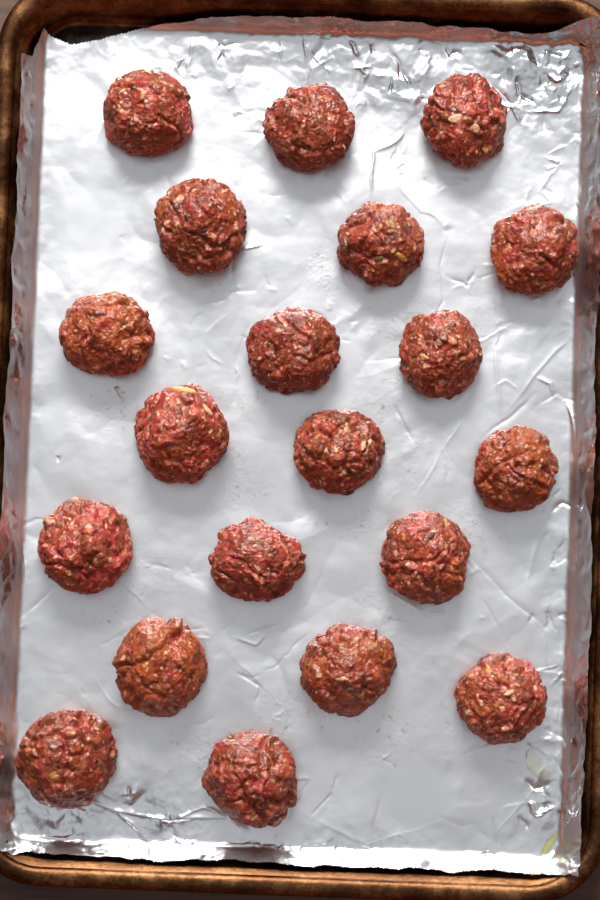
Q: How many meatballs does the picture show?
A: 20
